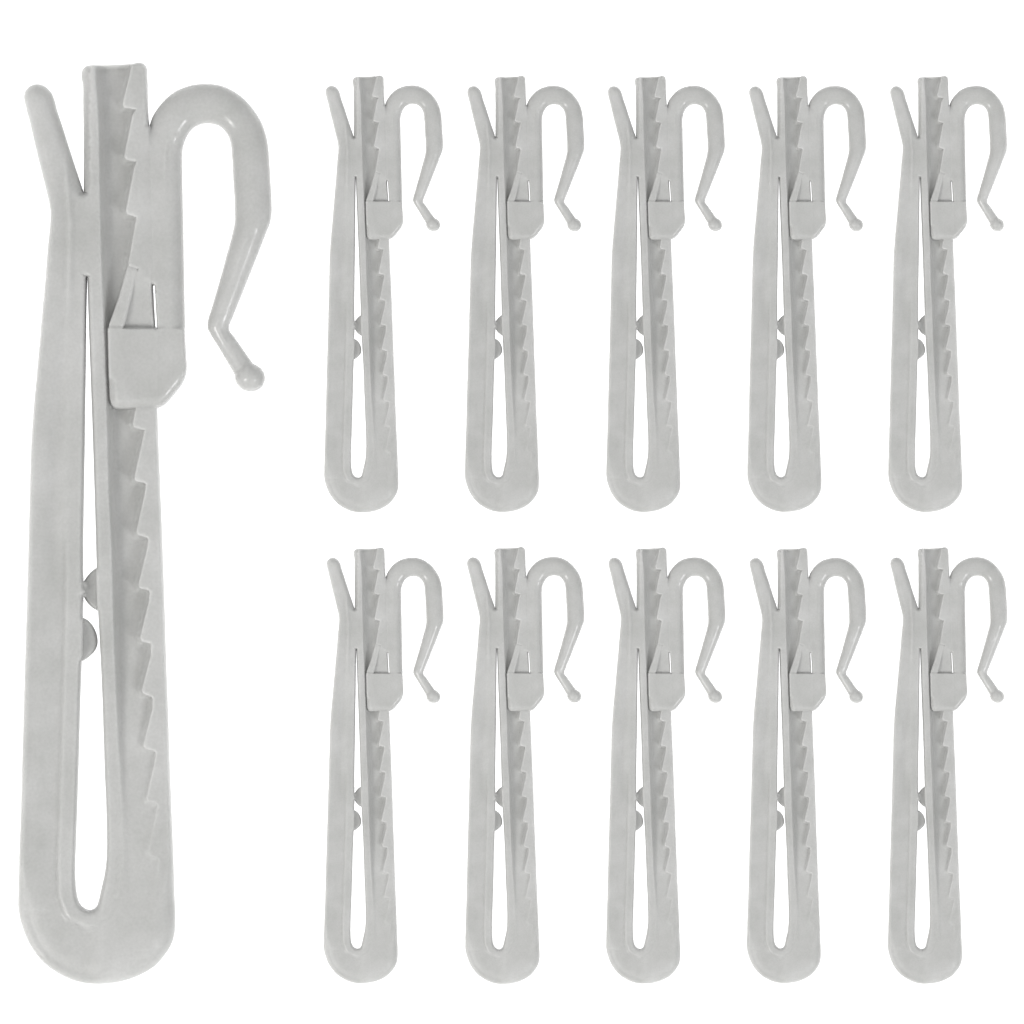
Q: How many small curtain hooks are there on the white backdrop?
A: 10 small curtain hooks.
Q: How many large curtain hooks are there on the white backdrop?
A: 1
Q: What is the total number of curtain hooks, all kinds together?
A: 11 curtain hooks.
